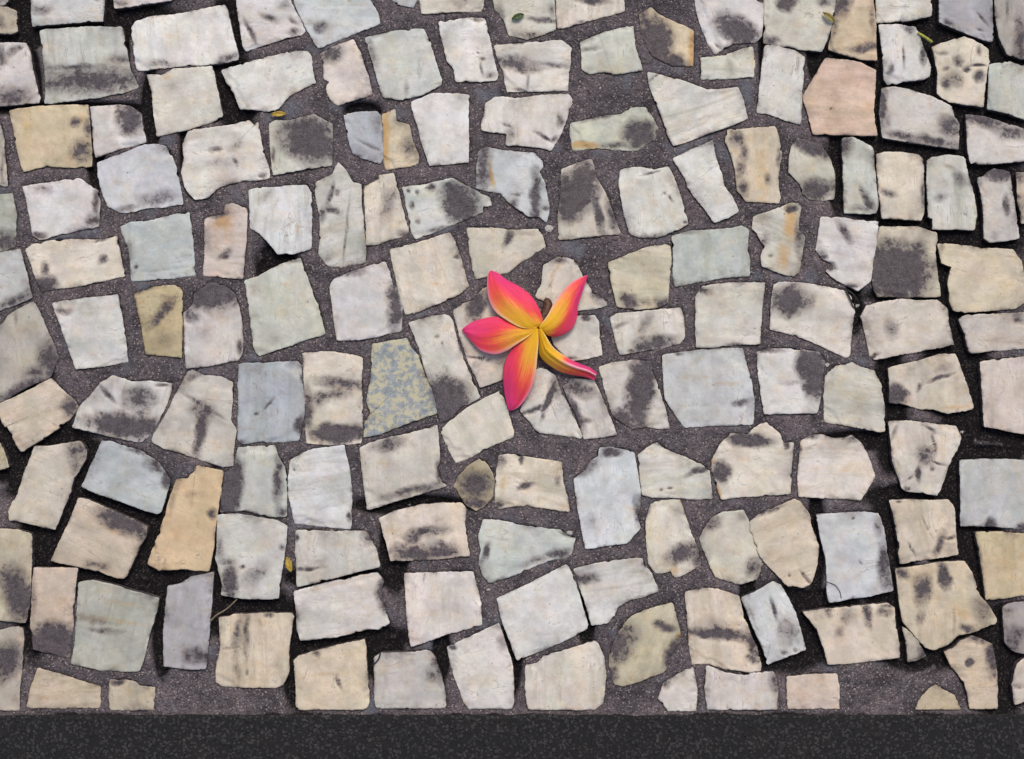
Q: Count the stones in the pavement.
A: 161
